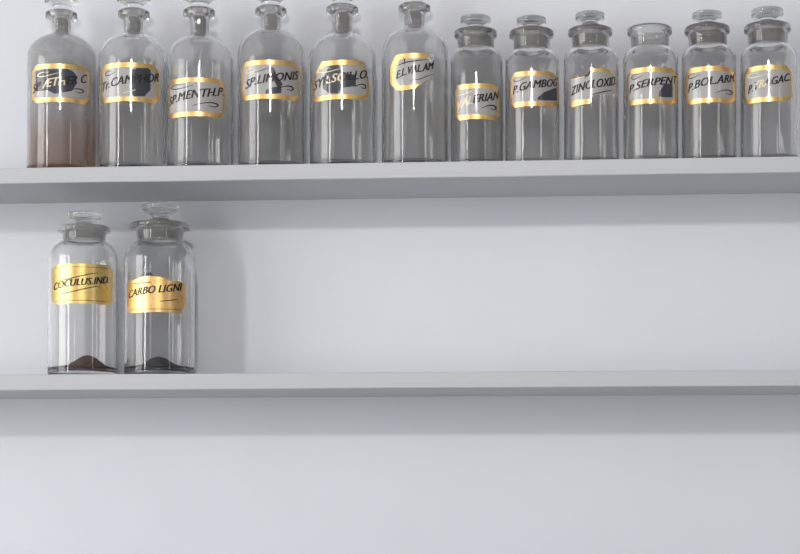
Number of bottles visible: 14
